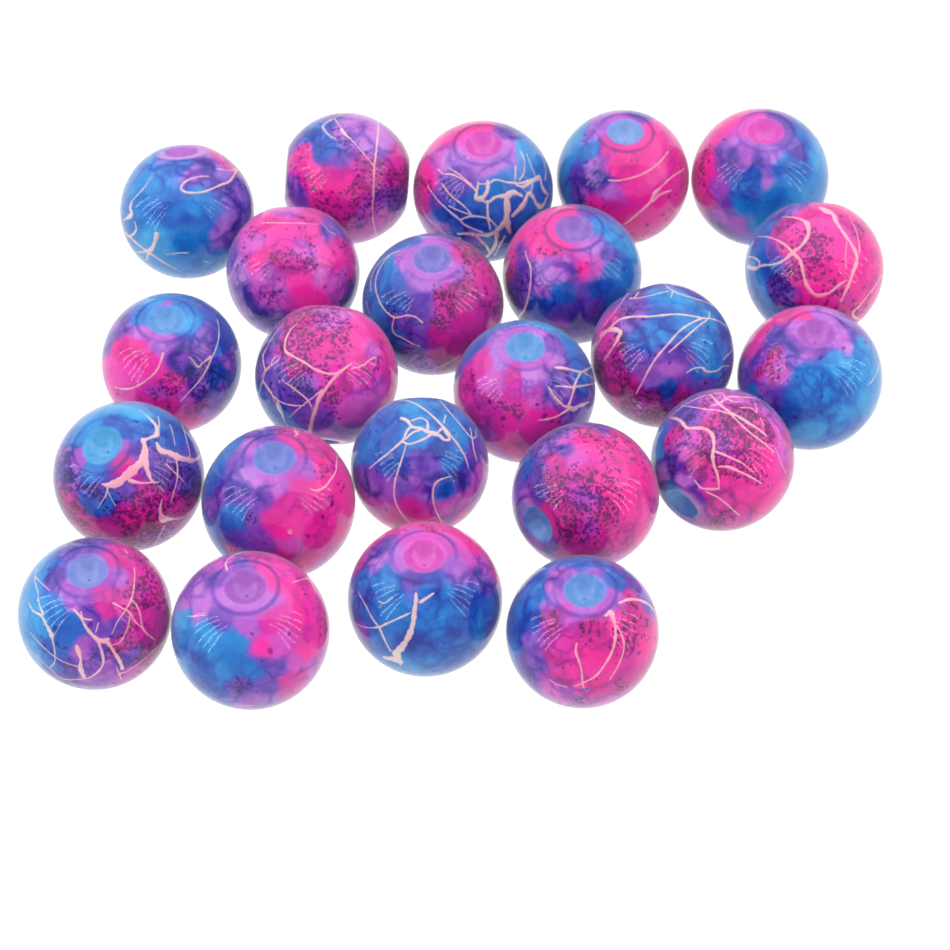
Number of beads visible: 23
